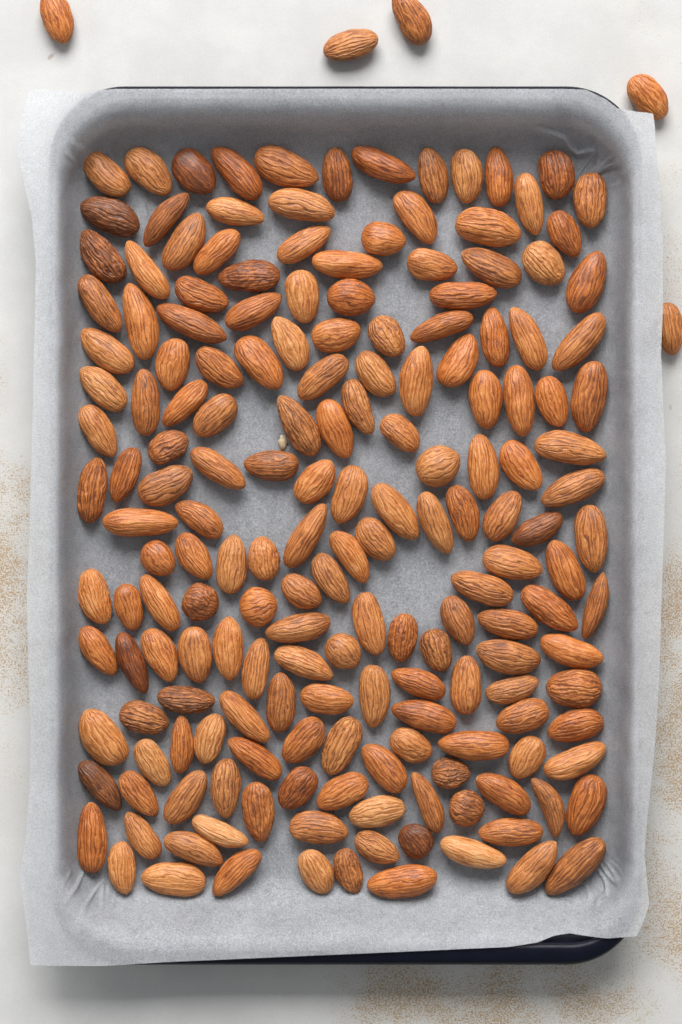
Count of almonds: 185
